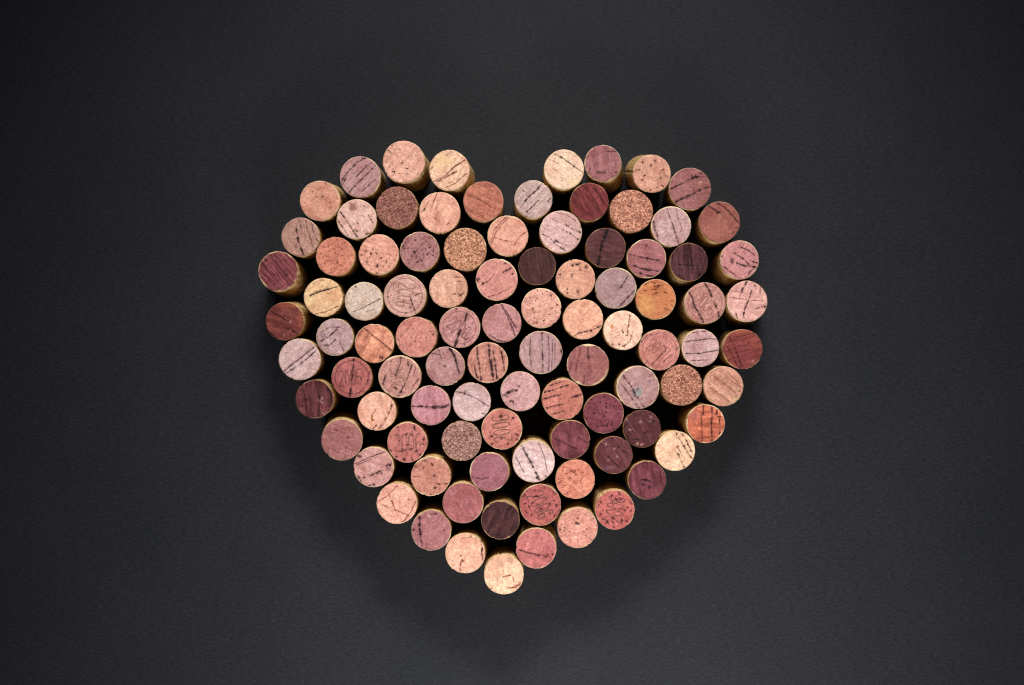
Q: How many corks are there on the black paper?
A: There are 94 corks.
